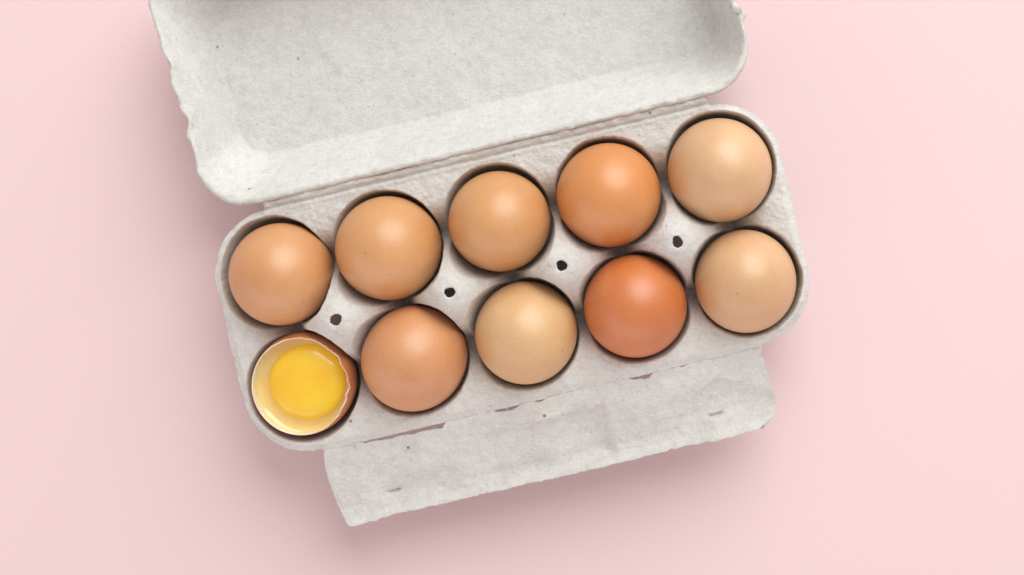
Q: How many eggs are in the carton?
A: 10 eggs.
